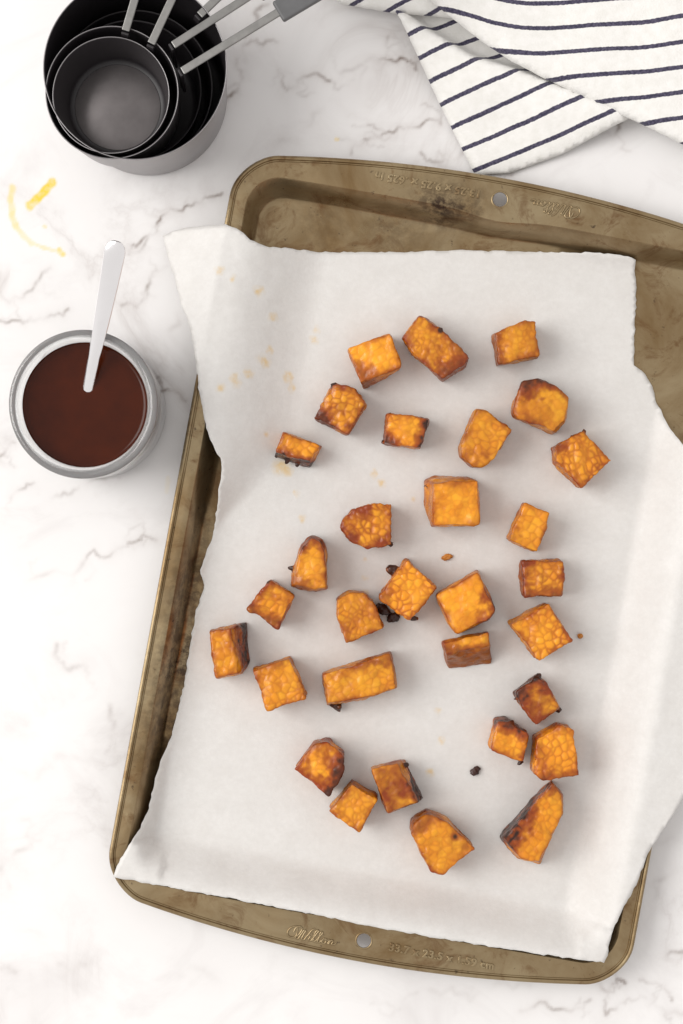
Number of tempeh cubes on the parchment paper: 31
